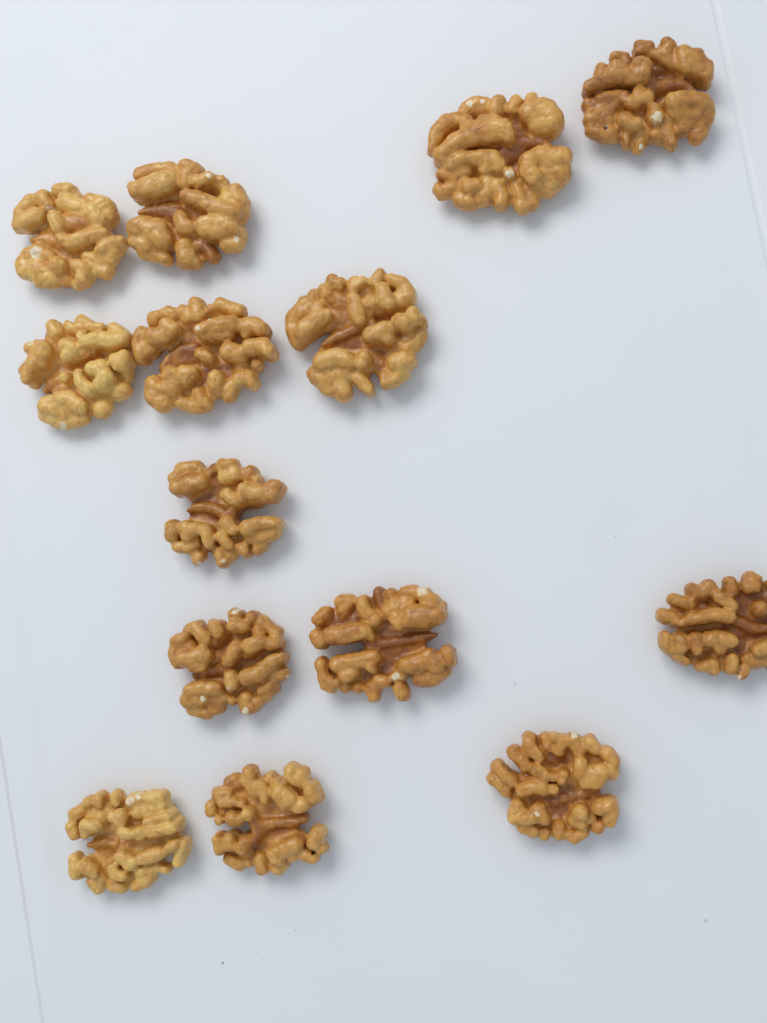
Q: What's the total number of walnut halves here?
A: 14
